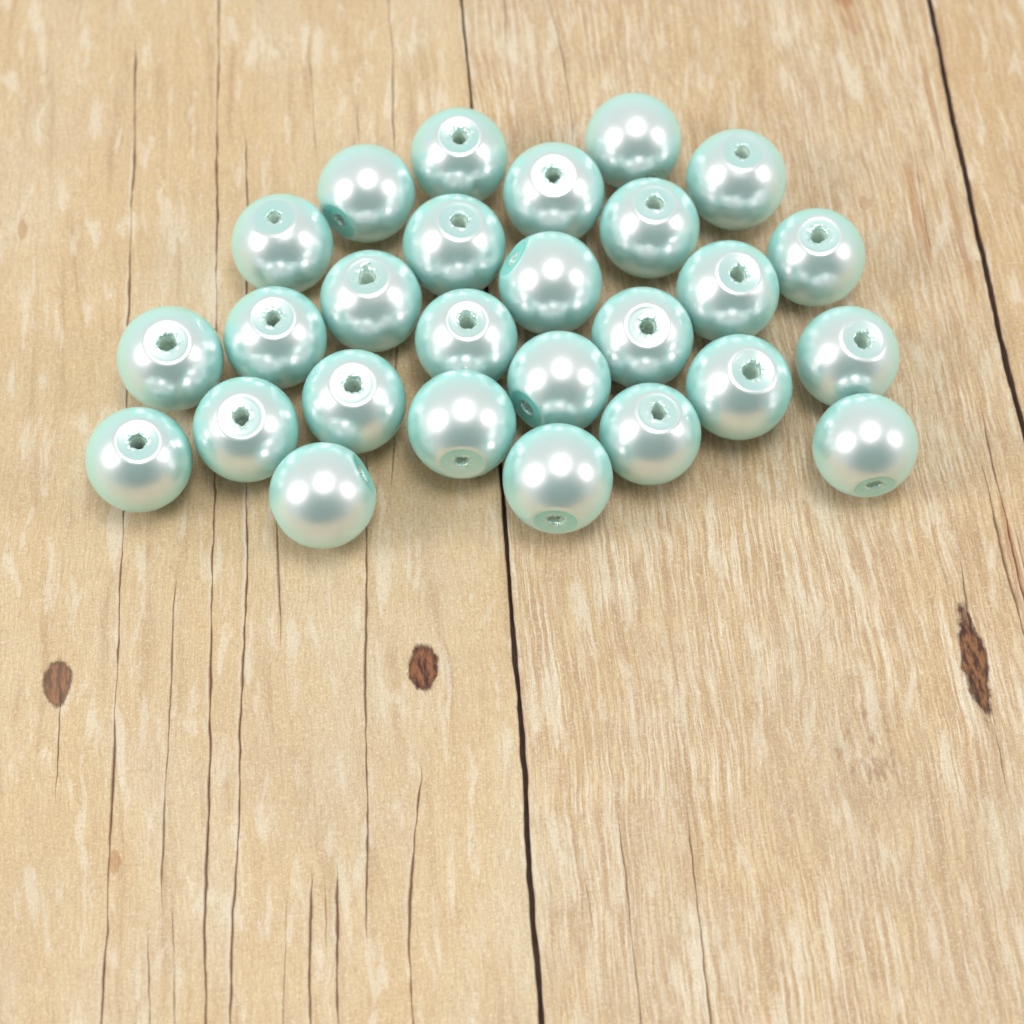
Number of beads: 27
